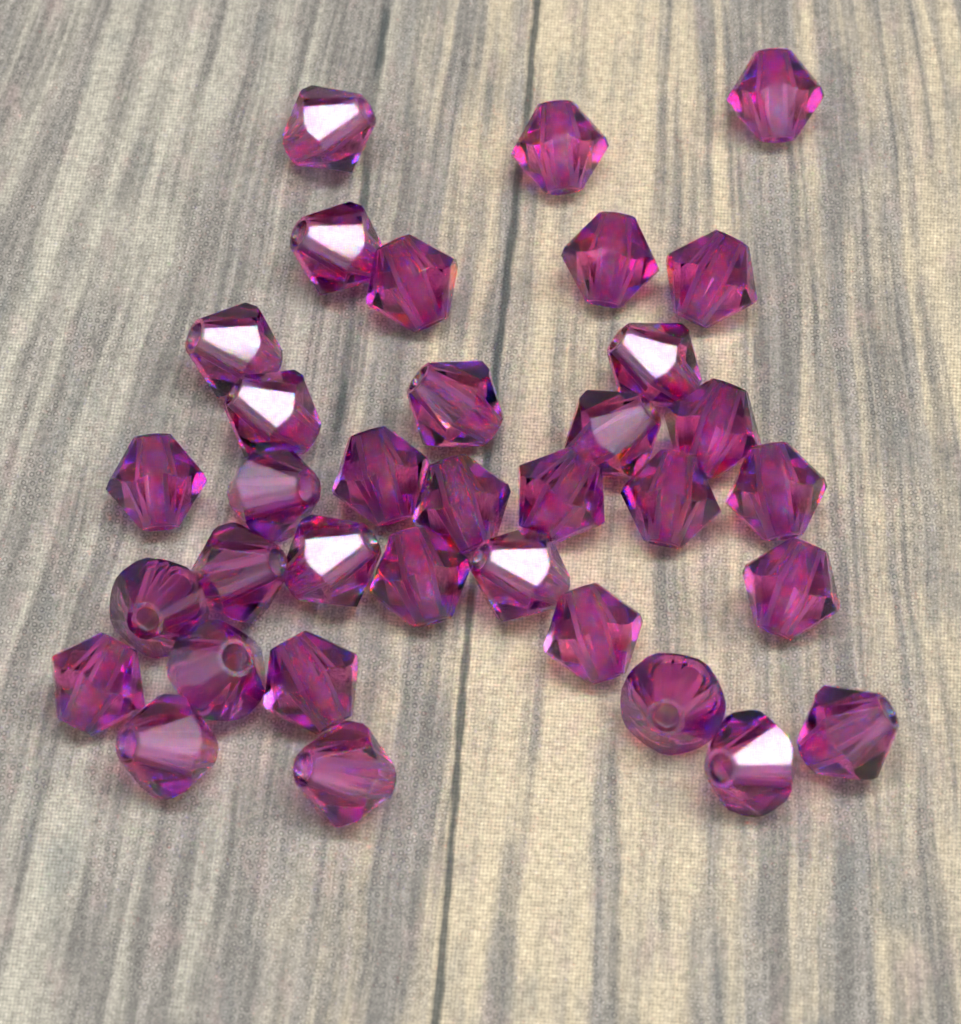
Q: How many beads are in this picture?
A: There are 35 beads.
